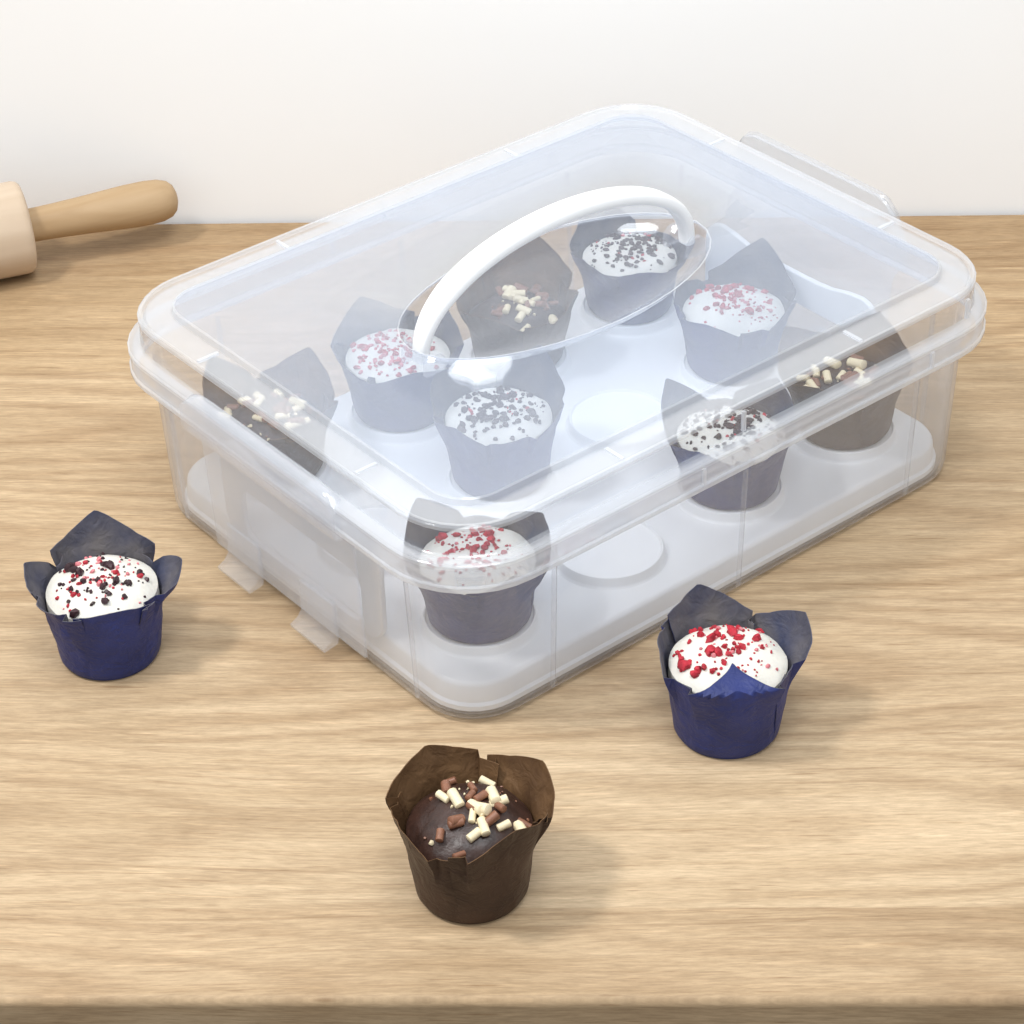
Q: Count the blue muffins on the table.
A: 8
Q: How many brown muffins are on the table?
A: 4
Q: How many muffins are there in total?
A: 12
